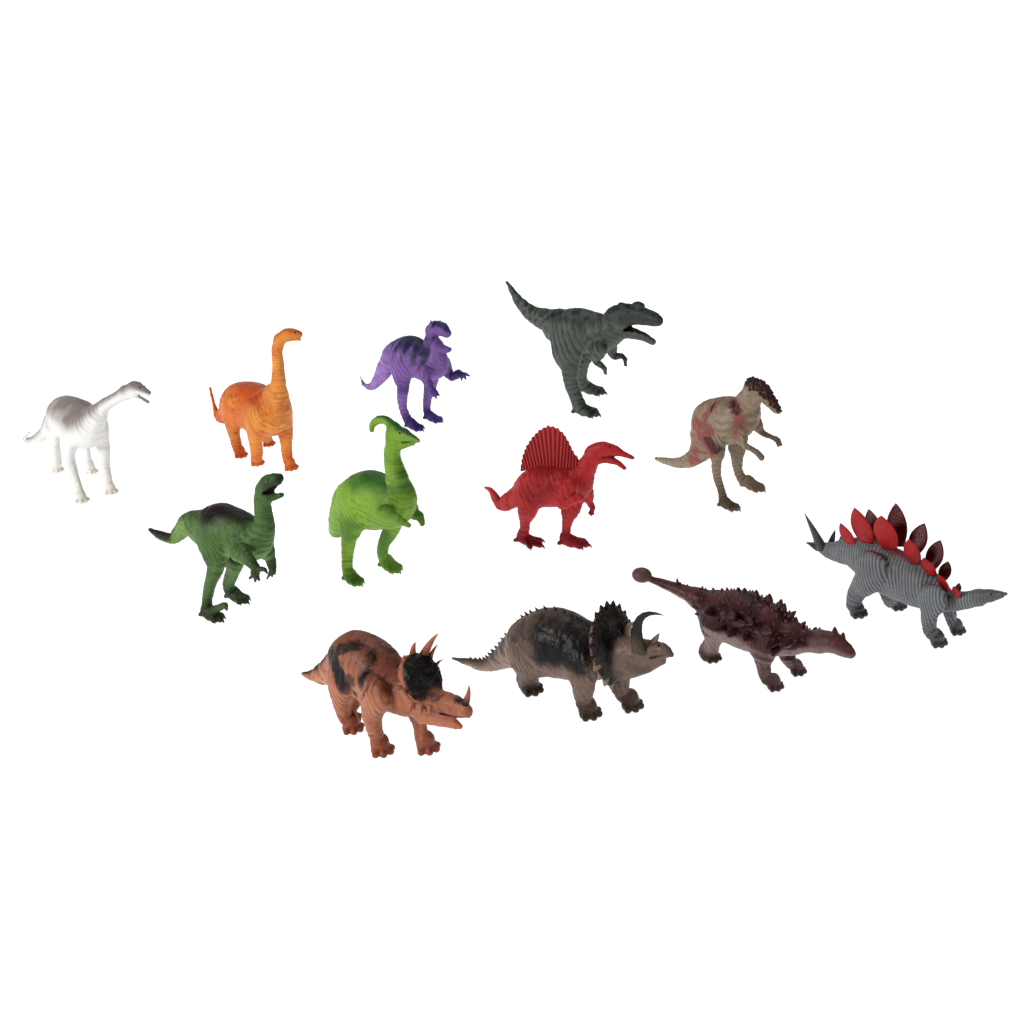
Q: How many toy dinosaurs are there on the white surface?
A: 12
